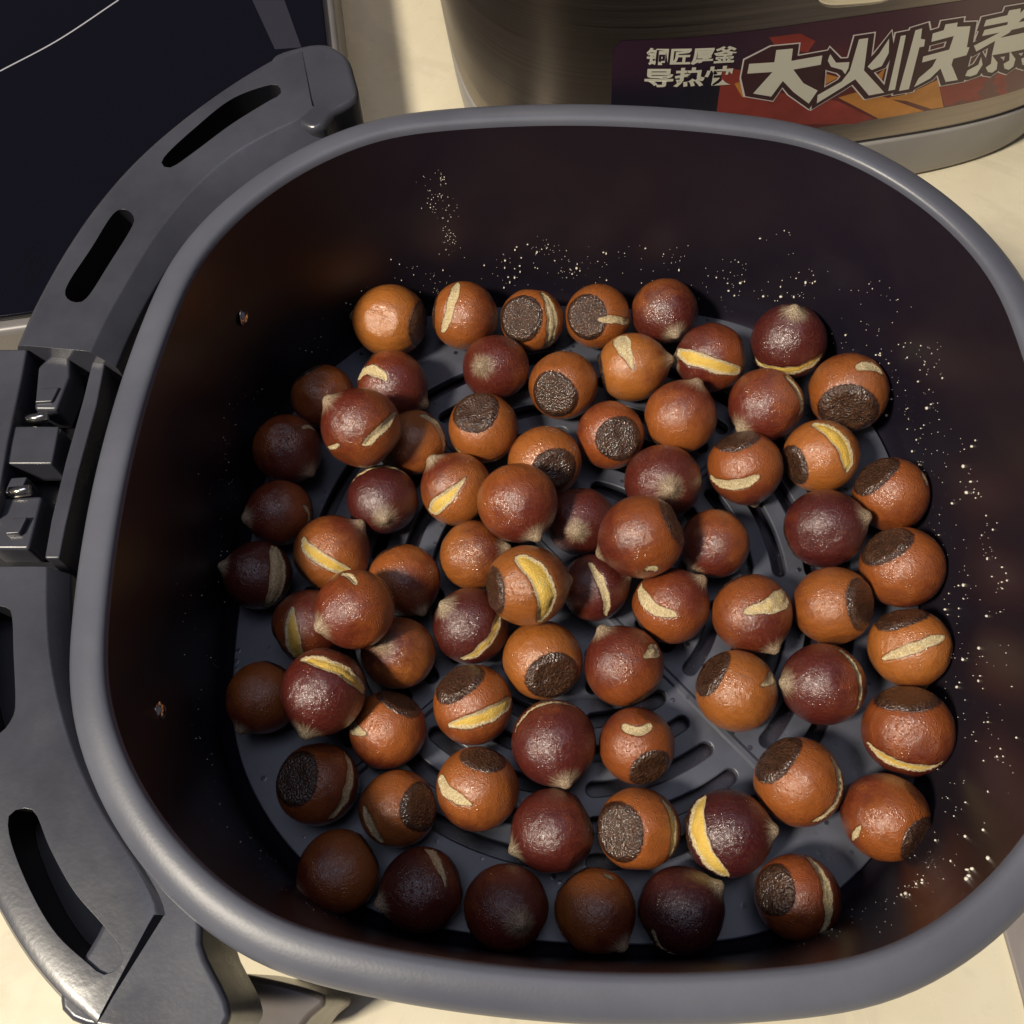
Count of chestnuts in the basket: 73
